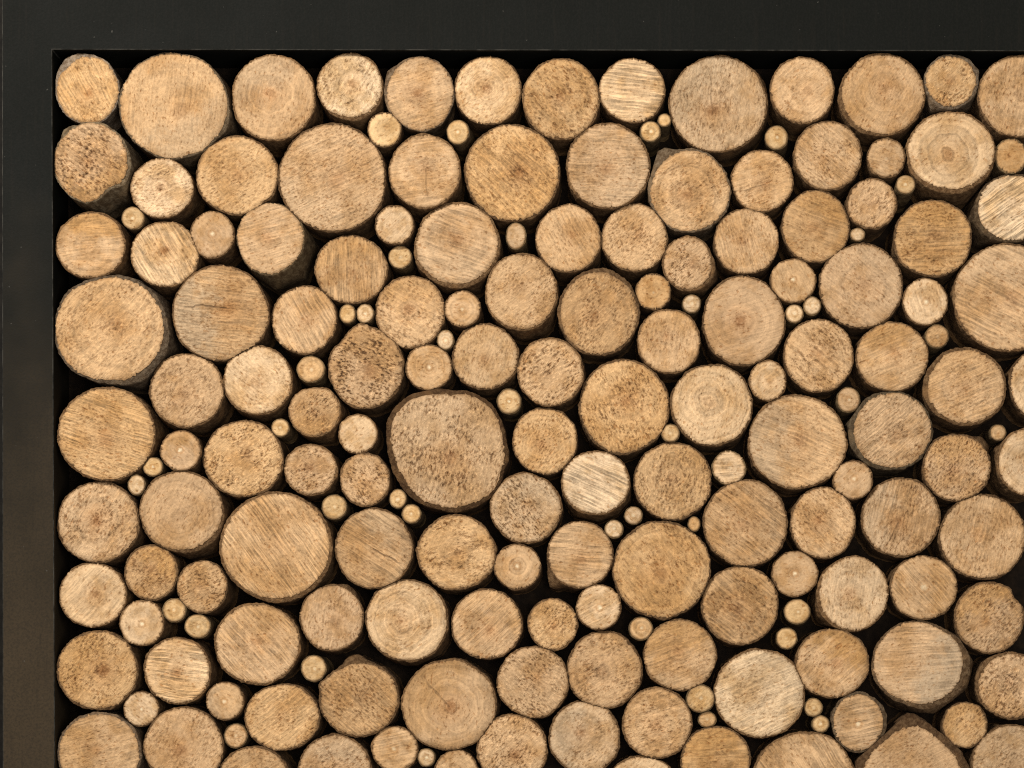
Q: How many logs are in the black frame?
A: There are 186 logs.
